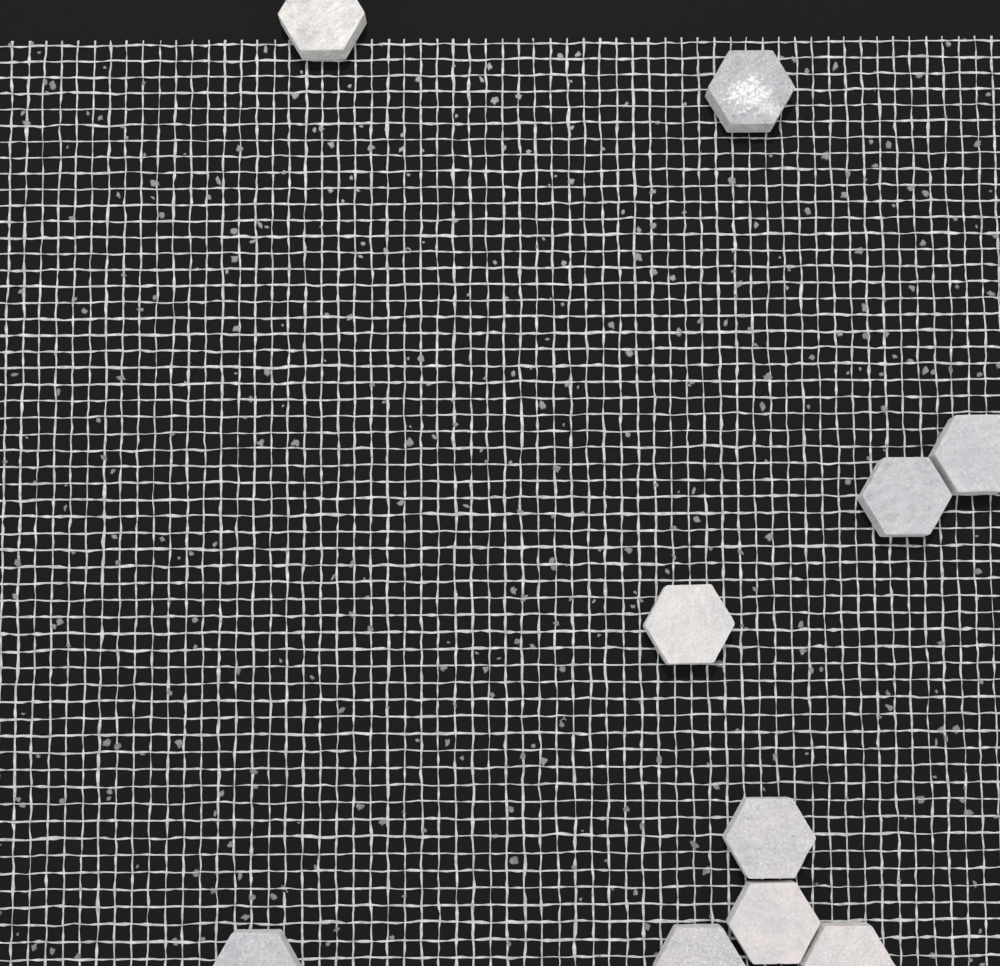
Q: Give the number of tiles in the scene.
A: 10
